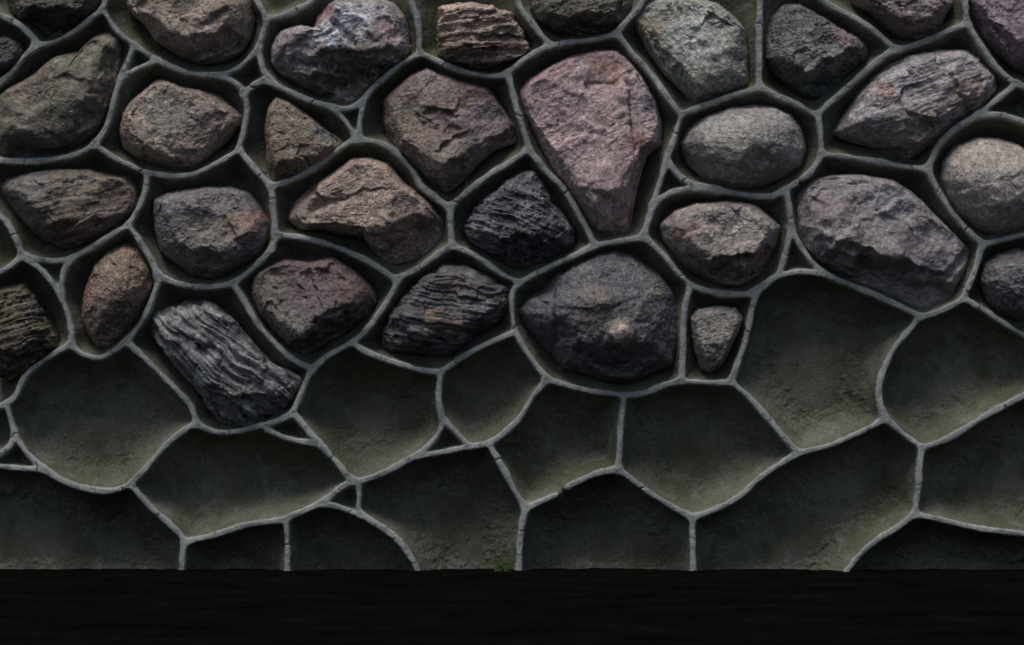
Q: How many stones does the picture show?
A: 32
